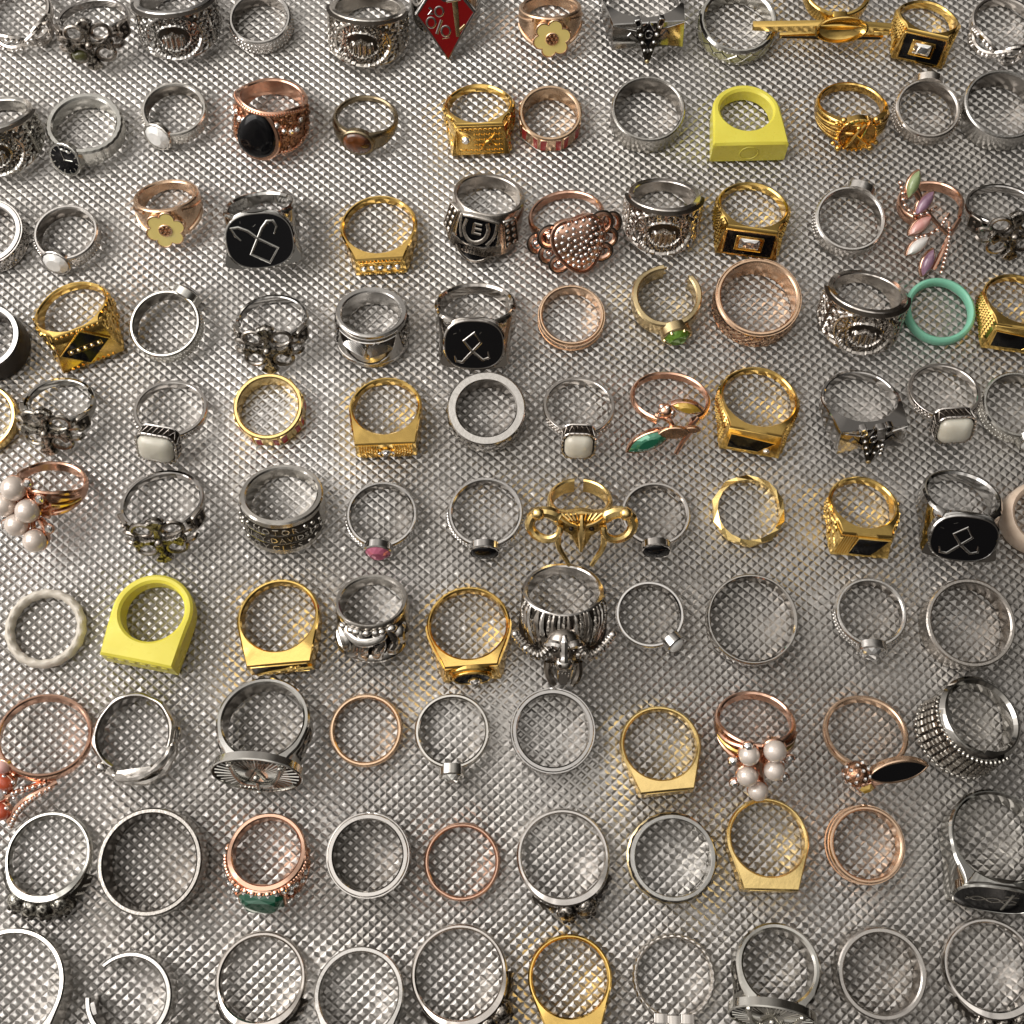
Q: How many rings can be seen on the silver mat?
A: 111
